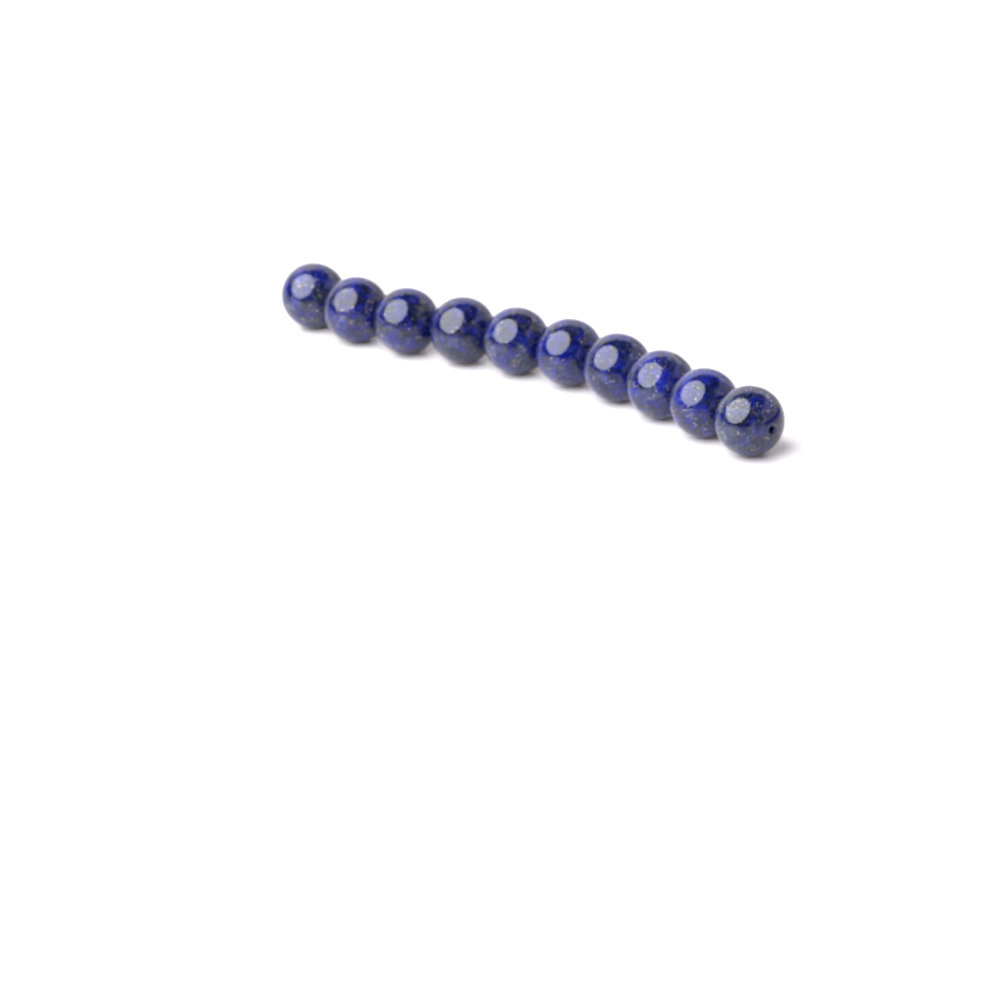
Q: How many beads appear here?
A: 10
